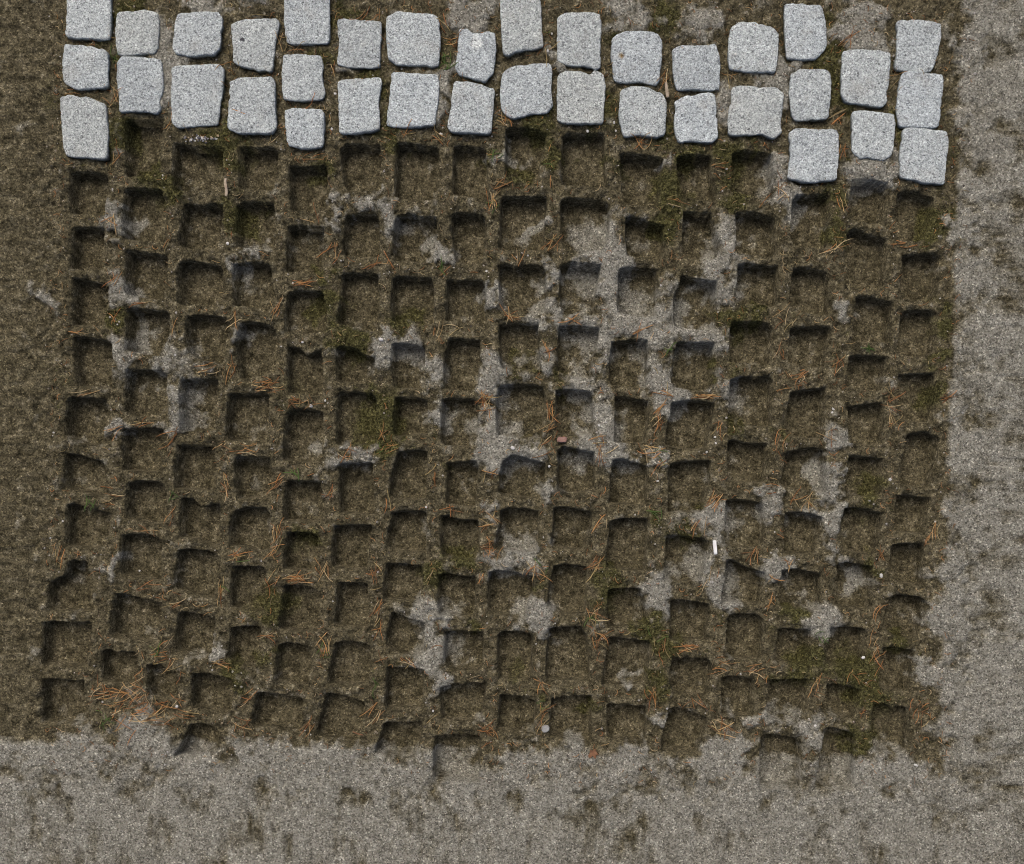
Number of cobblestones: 36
